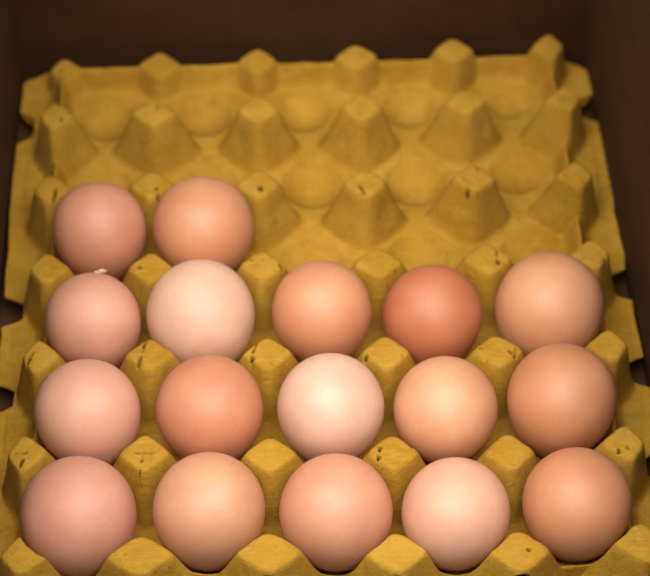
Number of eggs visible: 17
